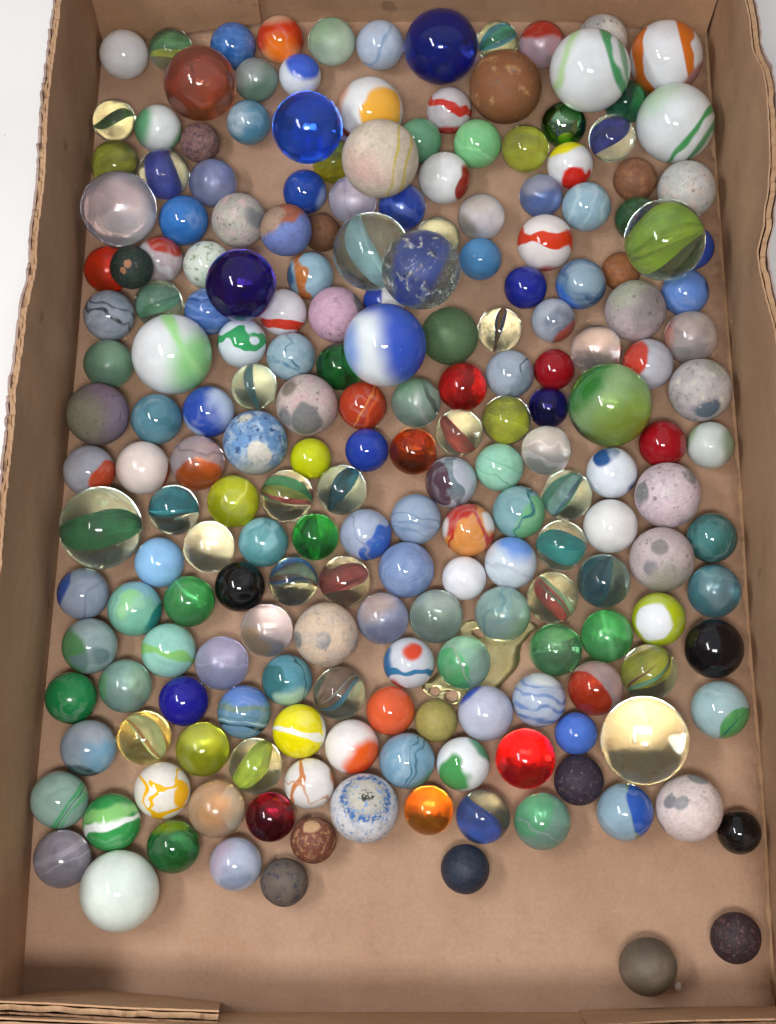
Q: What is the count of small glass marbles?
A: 160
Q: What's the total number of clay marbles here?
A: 29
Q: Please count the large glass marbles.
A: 18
